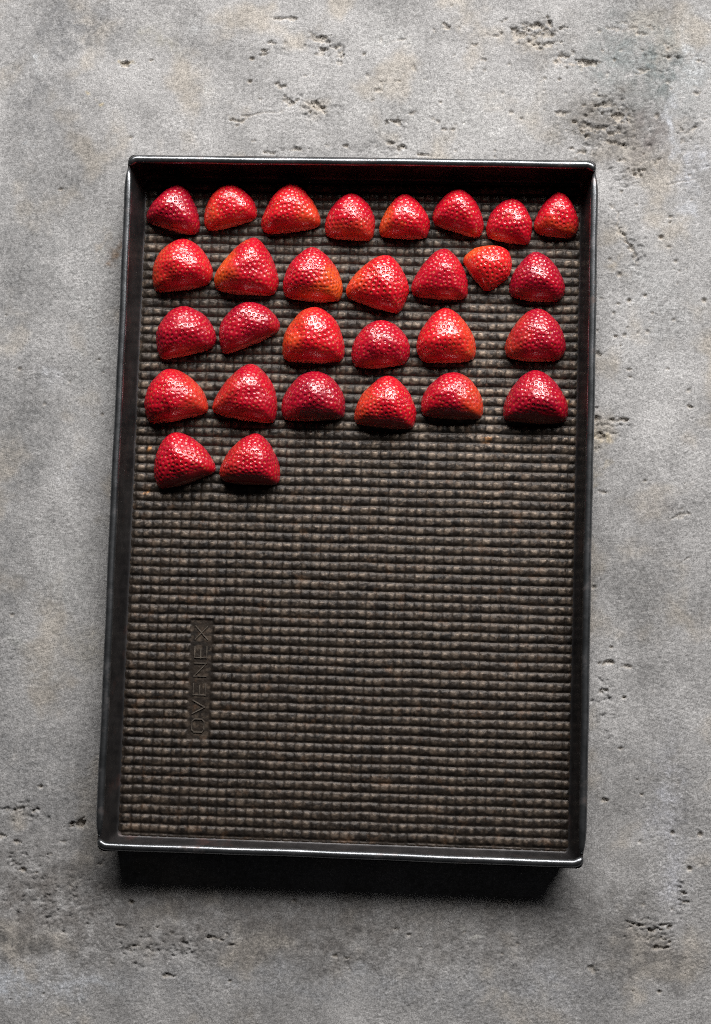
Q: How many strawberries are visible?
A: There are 29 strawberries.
